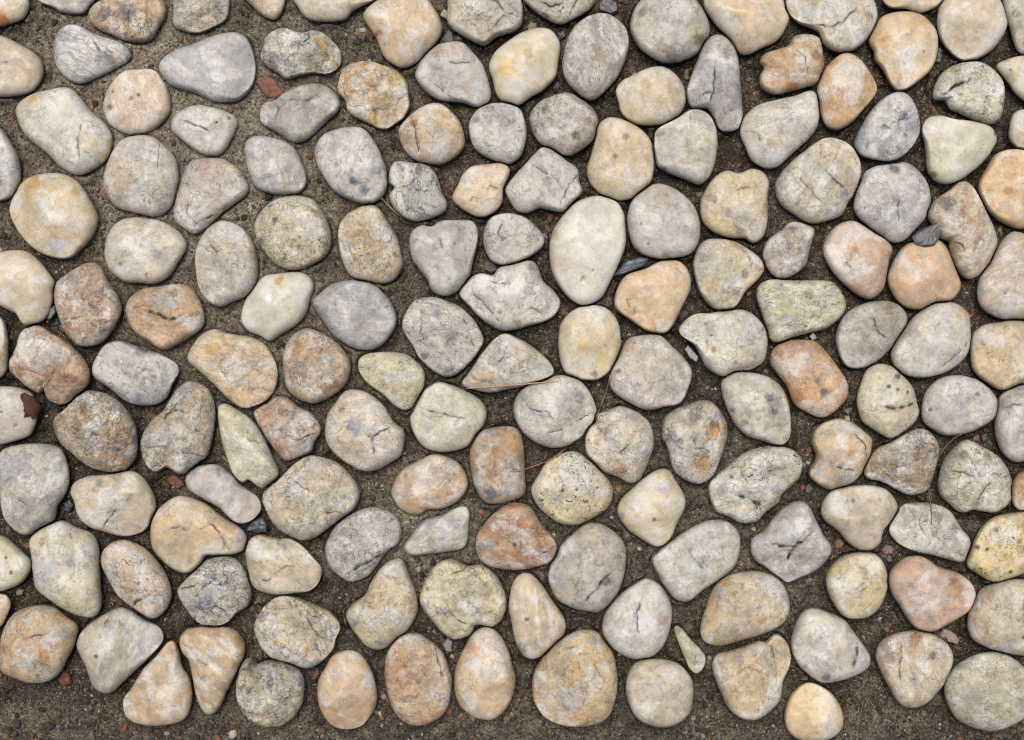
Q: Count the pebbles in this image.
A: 161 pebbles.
